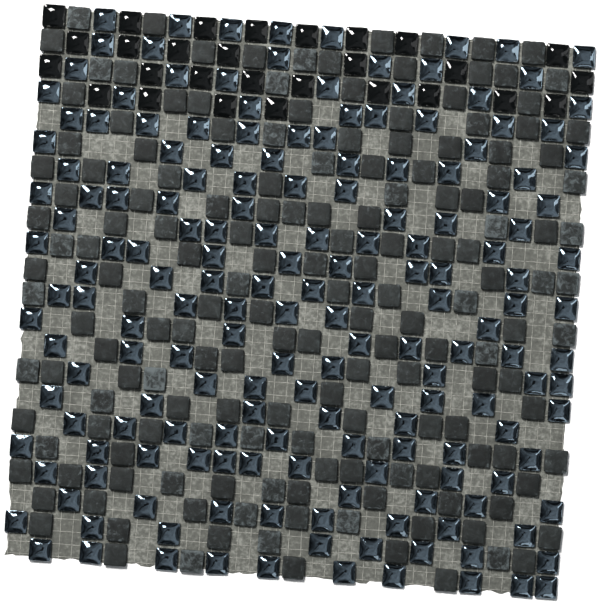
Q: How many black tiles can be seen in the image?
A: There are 28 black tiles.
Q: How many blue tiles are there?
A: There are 177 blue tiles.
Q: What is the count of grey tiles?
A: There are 167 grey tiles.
